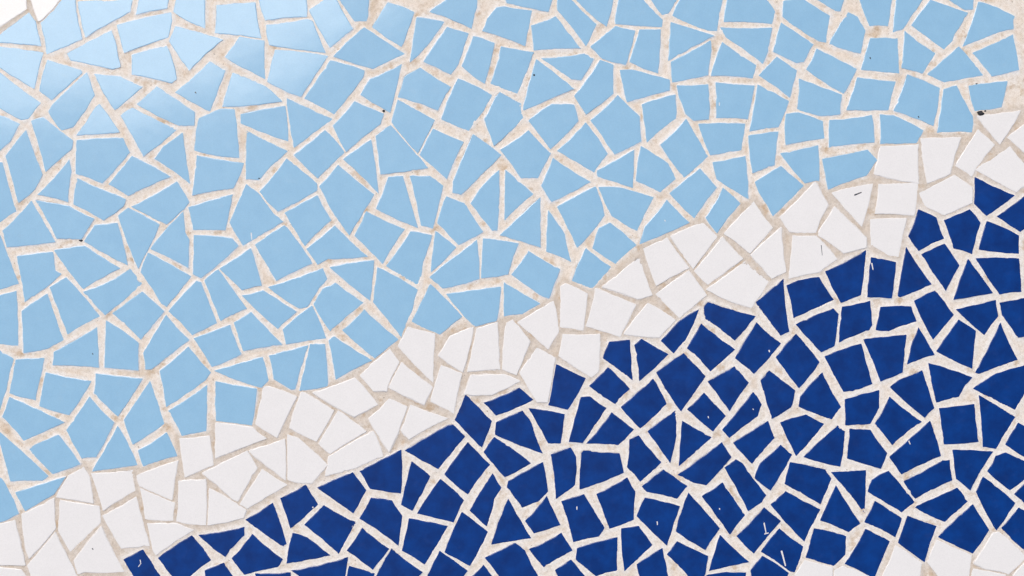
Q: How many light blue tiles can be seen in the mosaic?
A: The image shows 200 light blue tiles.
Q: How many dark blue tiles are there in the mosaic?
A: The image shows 132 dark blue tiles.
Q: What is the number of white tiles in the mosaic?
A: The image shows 71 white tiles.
